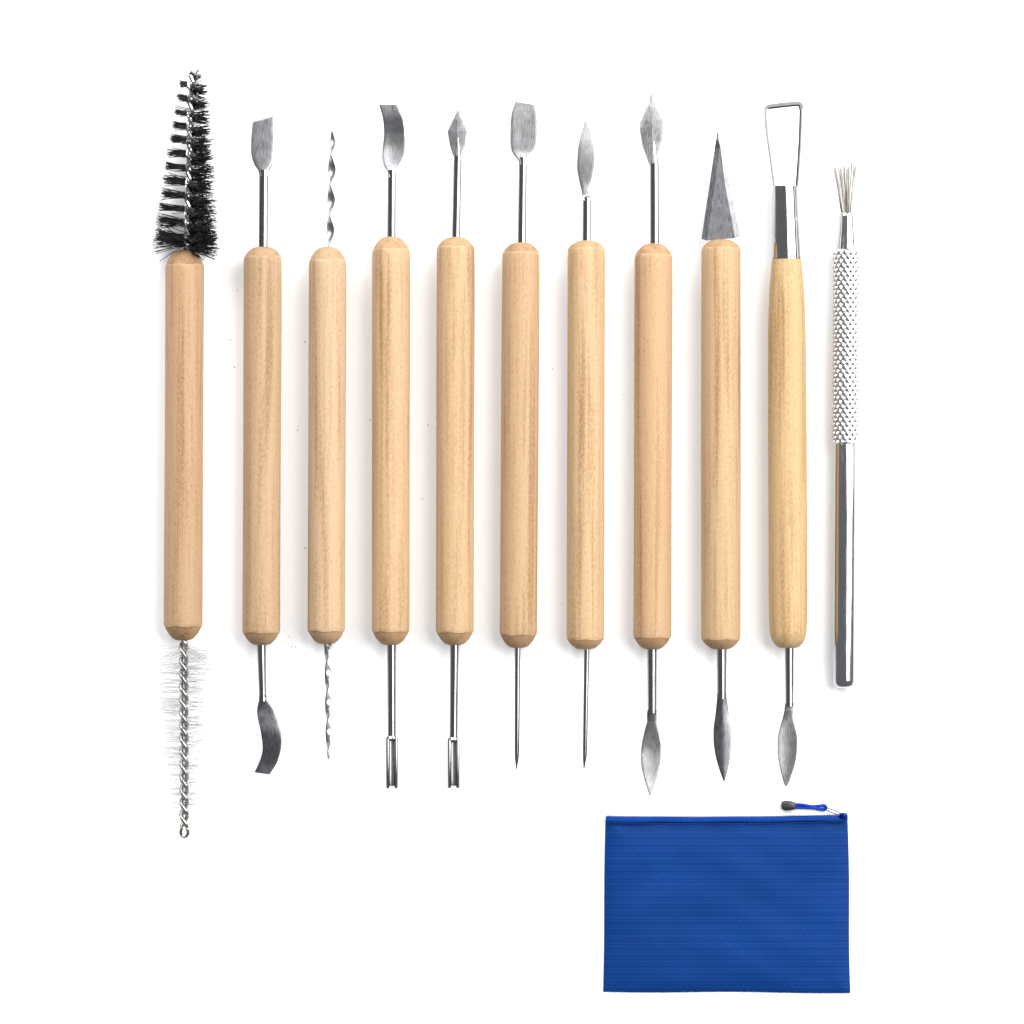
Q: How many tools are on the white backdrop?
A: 11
